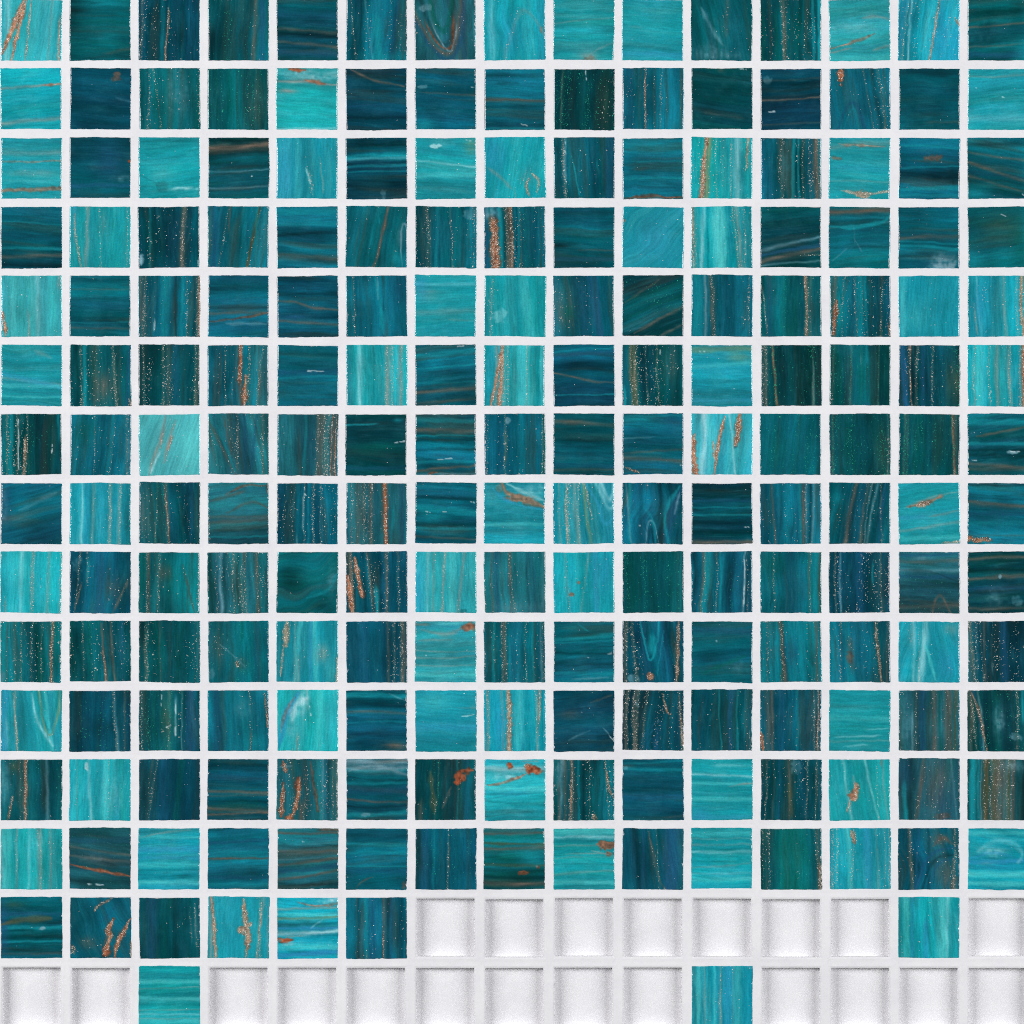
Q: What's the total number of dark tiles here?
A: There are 143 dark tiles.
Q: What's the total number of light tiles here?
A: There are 61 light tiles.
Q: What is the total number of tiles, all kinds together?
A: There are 204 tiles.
